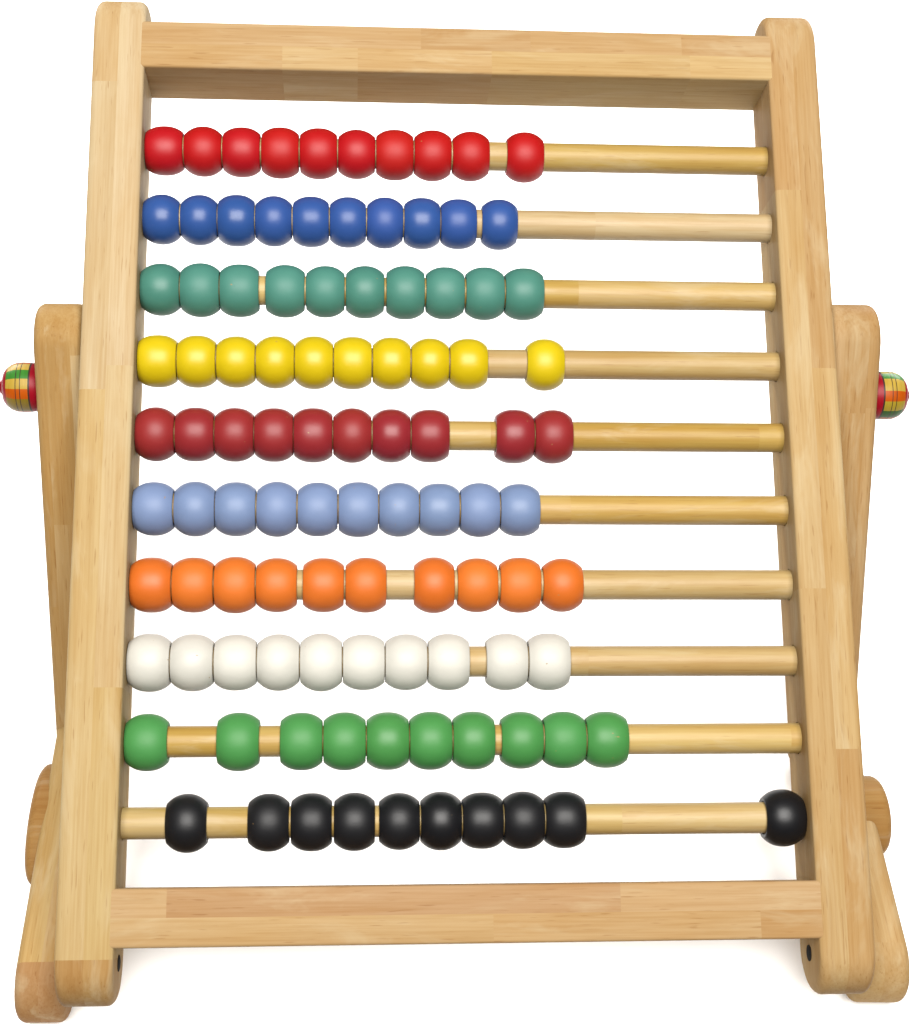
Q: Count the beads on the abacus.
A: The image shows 100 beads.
